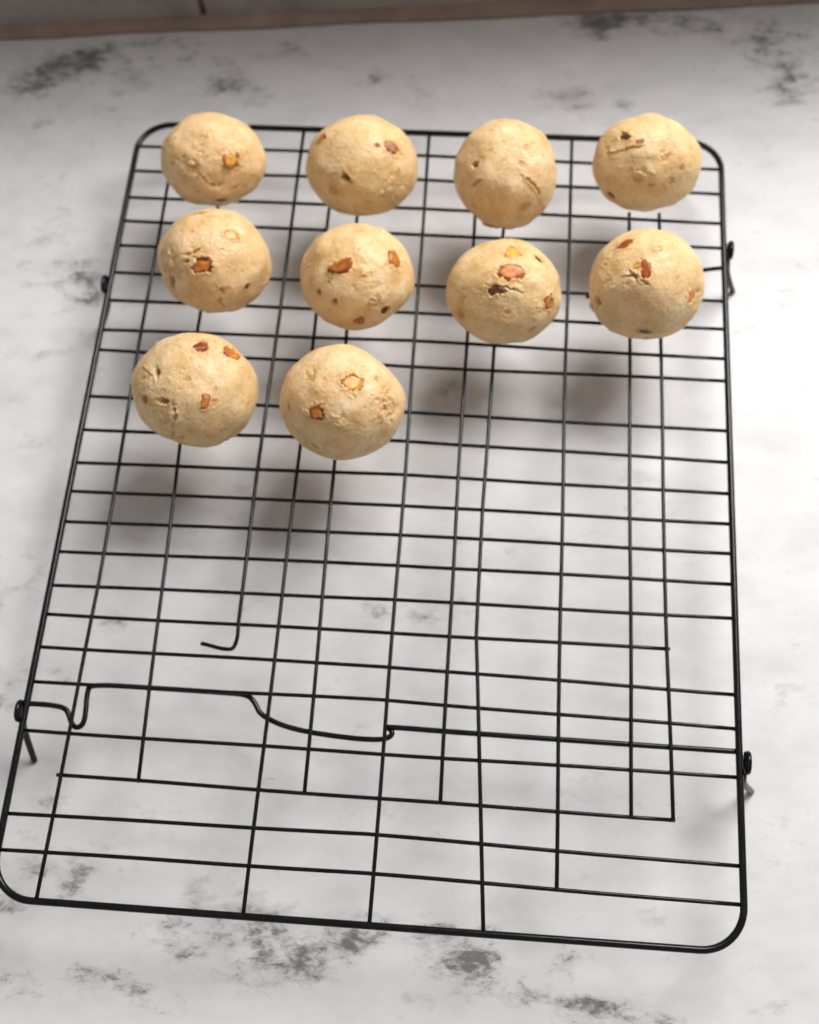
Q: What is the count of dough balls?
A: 10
